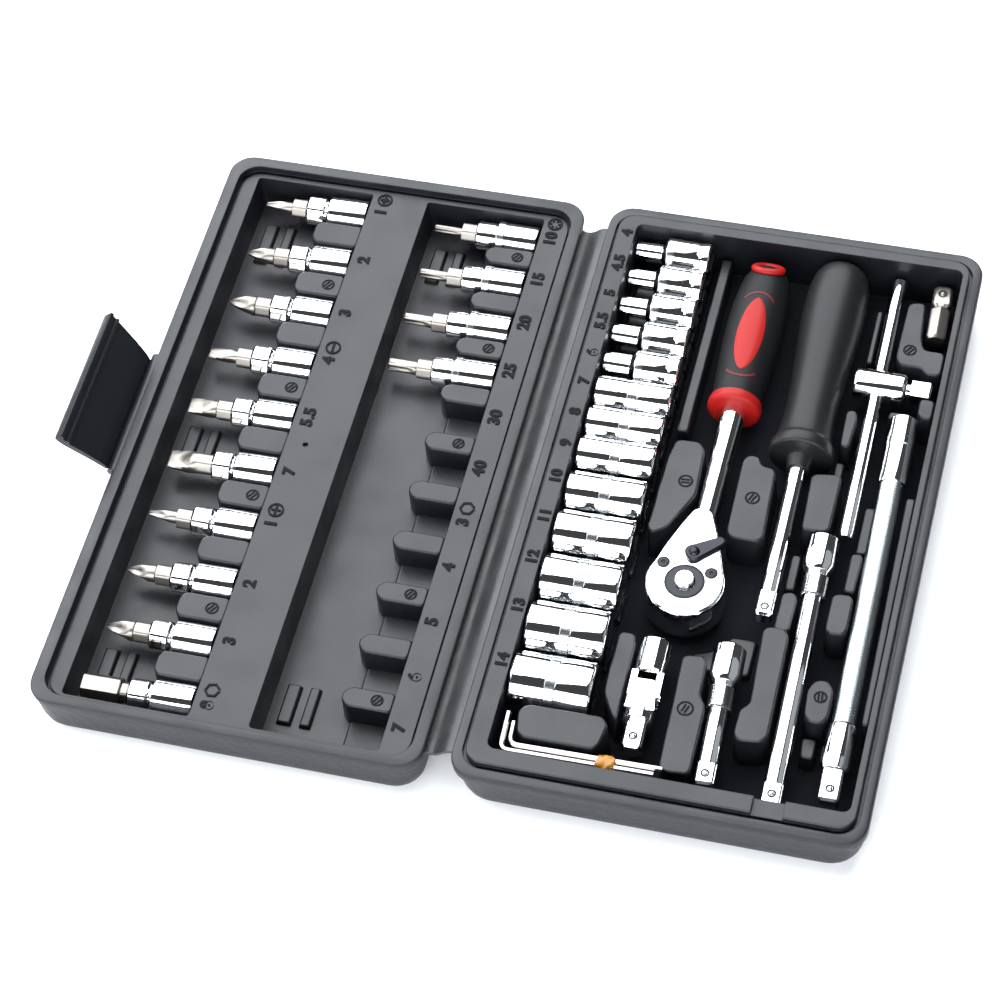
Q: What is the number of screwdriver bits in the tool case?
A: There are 14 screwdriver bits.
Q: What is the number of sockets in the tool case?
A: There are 13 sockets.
